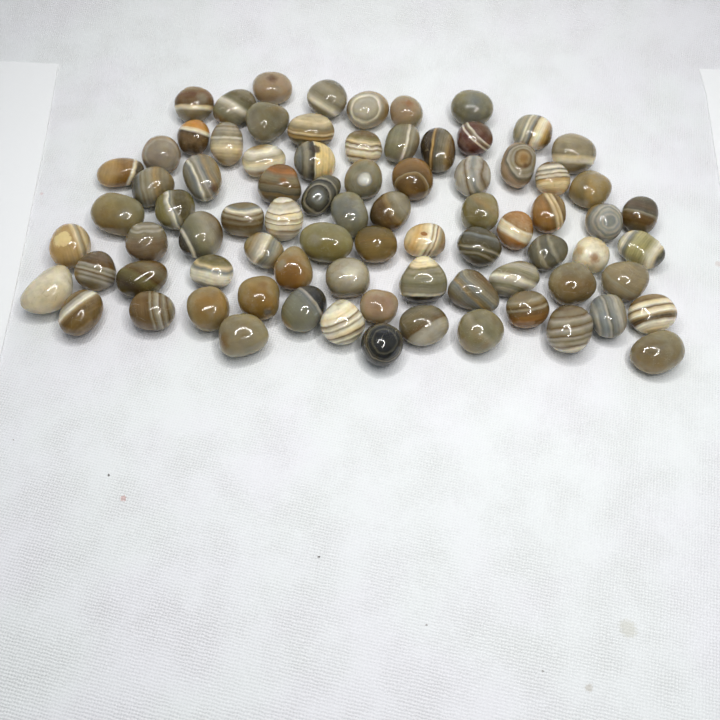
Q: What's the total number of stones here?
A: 80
